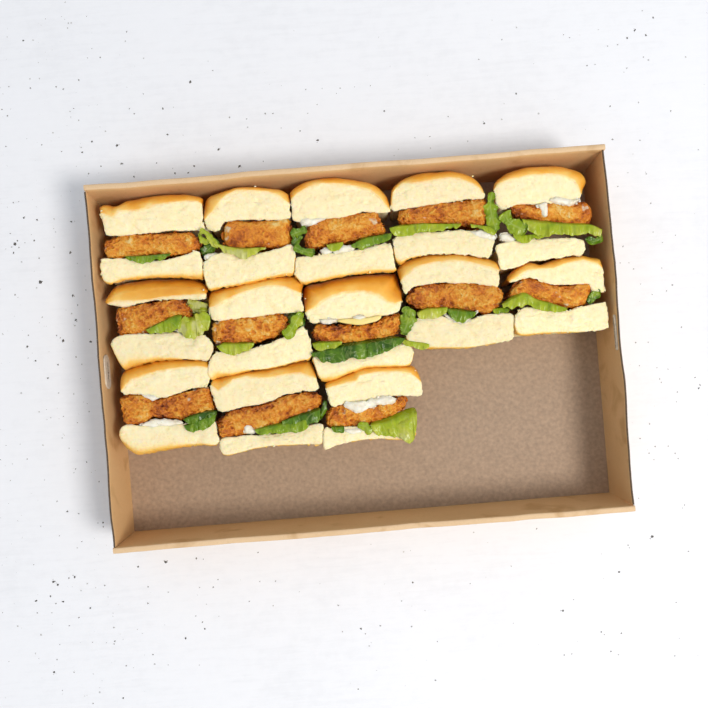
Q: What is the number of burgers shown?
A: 13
